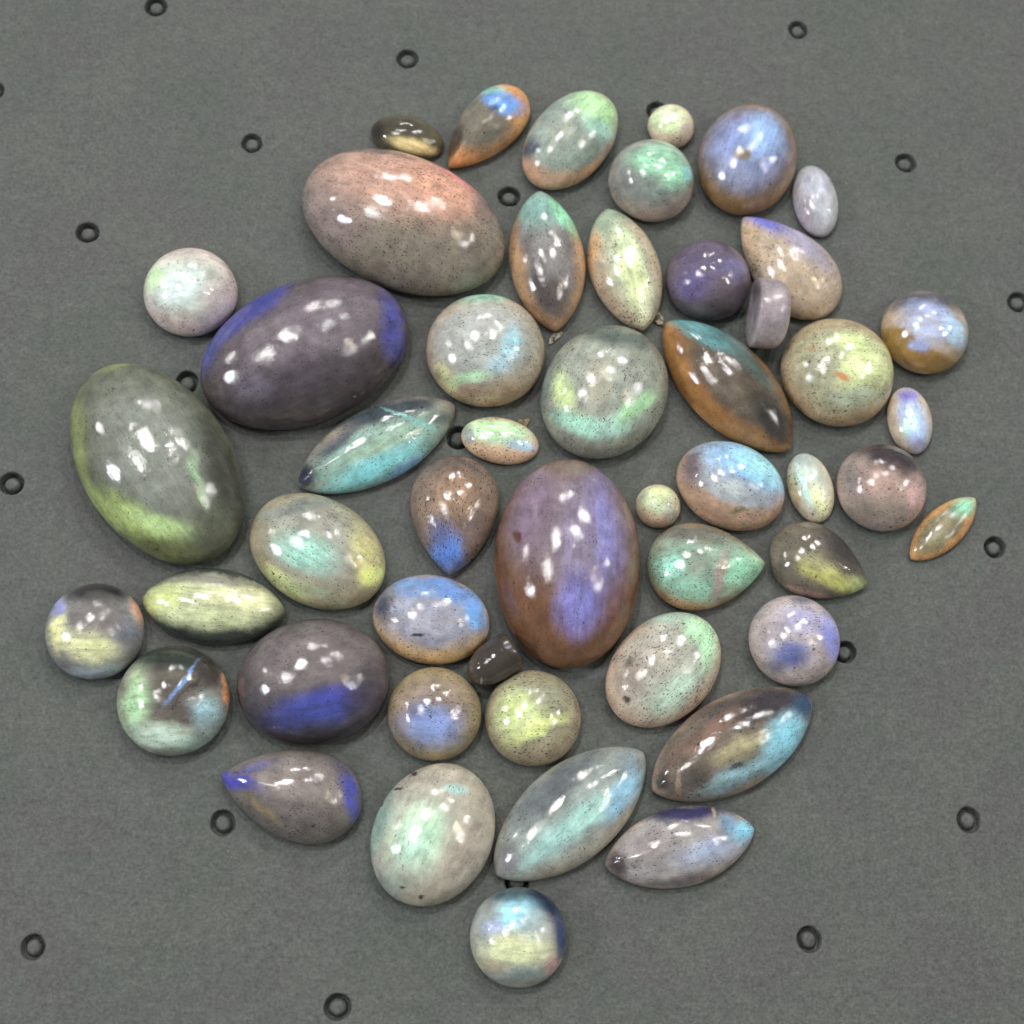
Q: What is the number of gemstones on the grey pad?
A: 50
